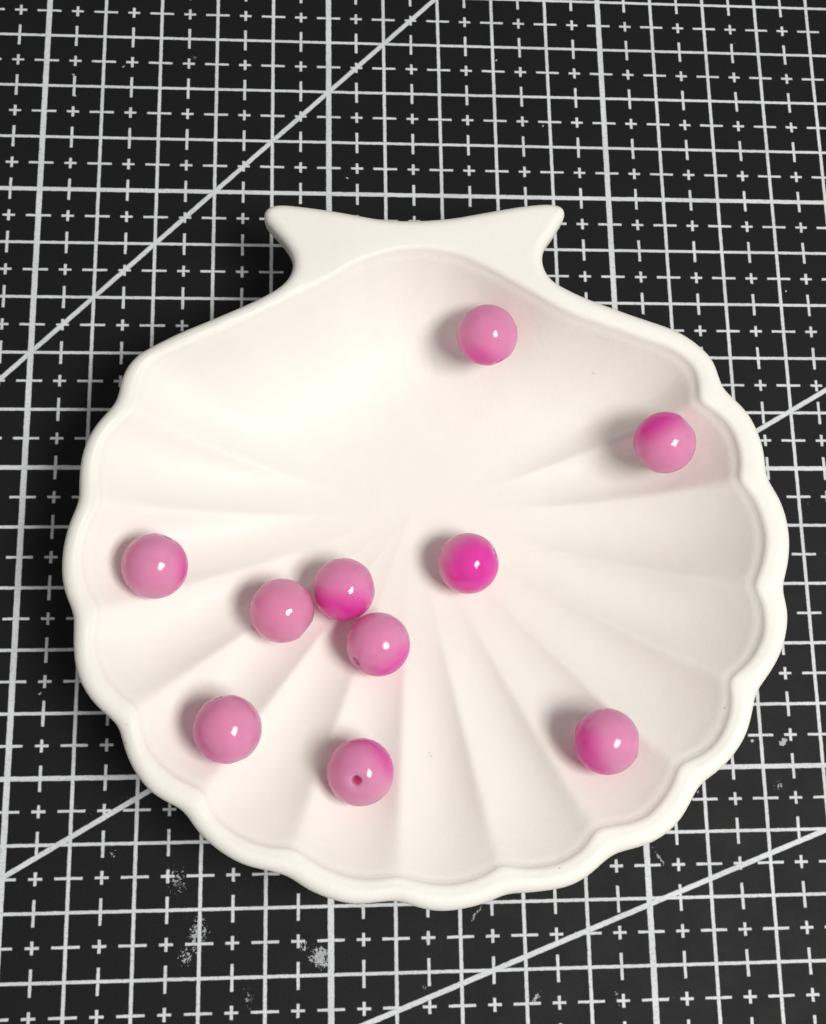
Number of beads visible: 10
